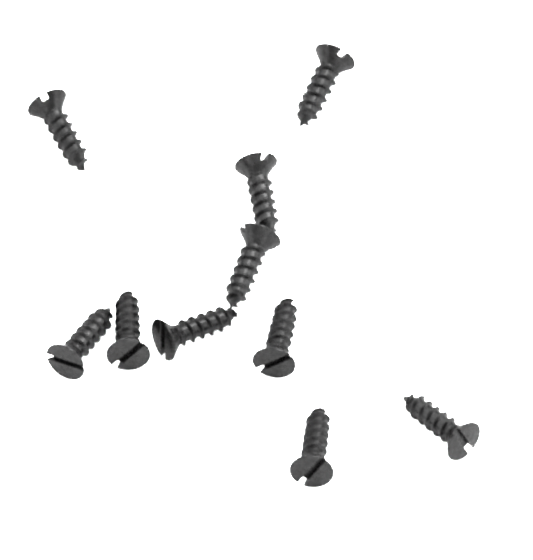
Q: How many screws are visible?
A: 10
